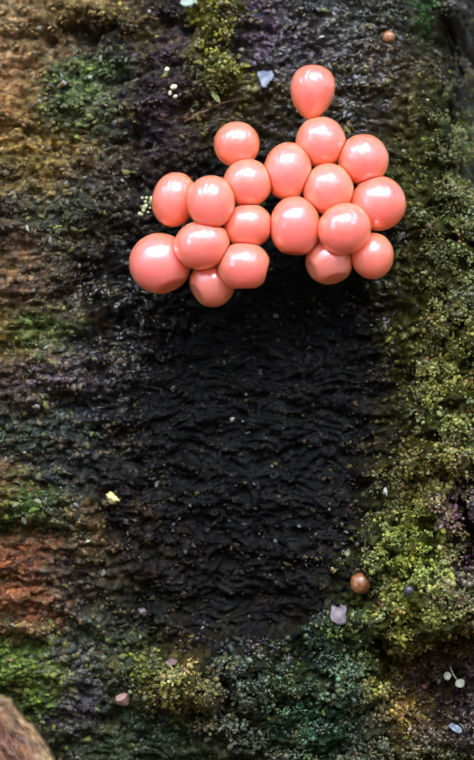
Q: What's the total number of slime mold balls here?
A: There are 19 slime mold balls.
